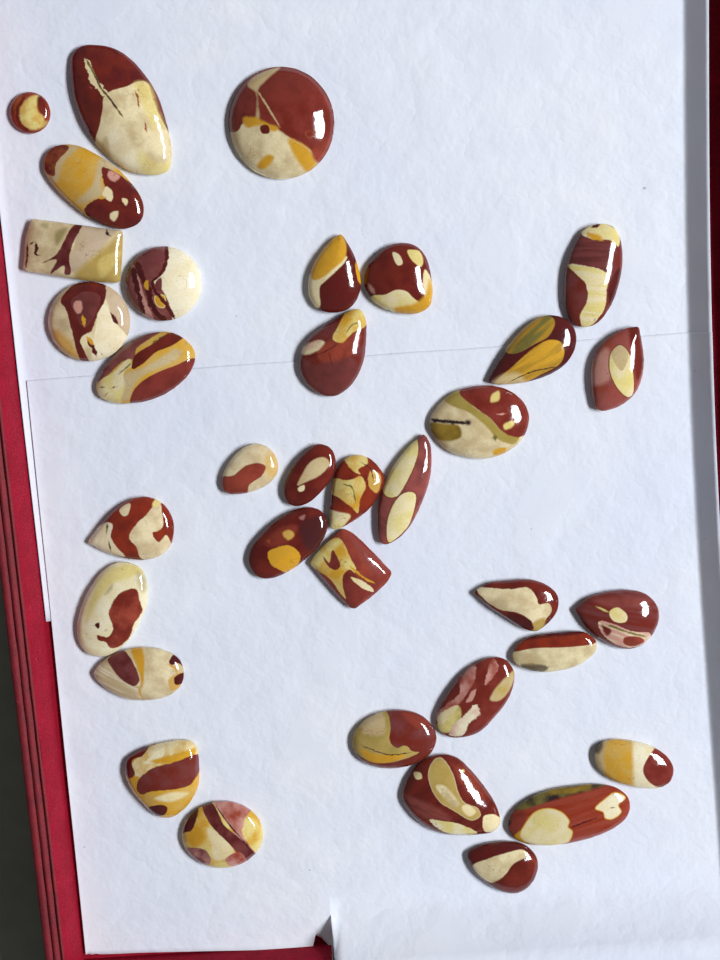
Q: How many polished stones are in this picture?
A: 35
